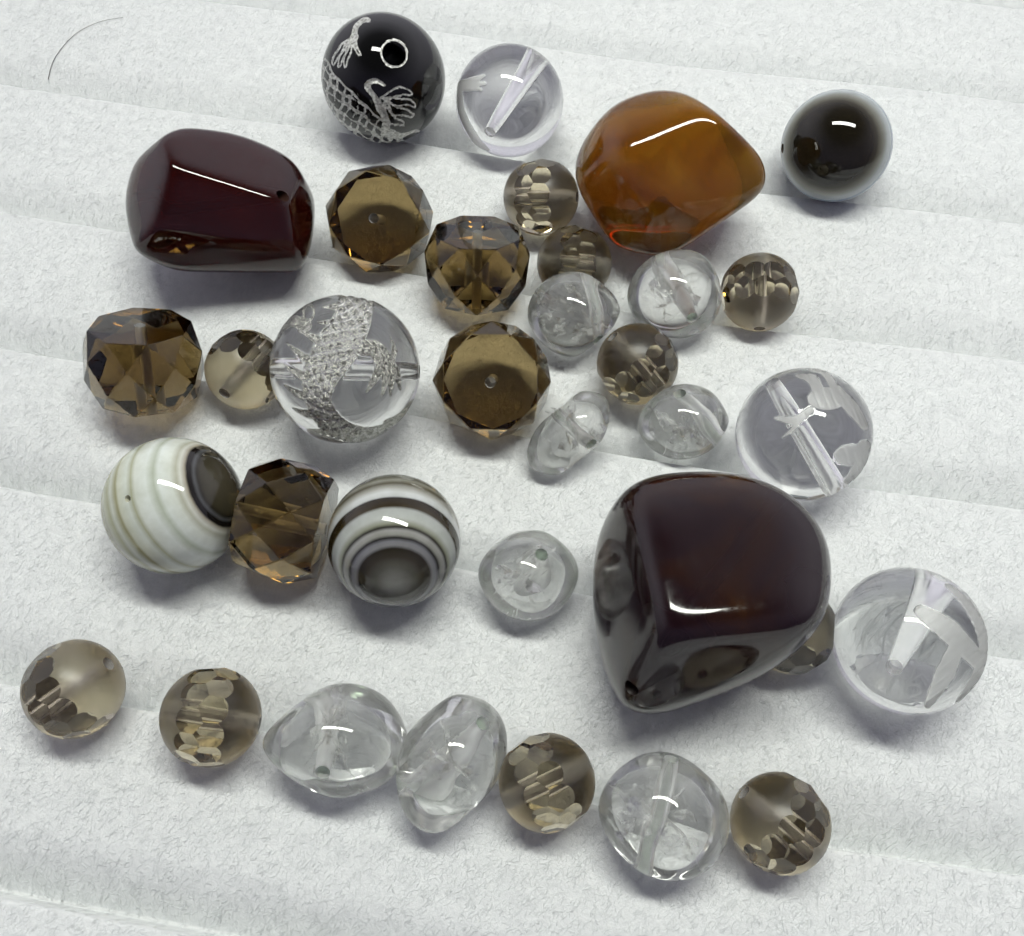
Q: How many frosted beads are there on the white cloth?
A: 10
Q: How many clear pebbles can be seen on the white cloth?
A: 8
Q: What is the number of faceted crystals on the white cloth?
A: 5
